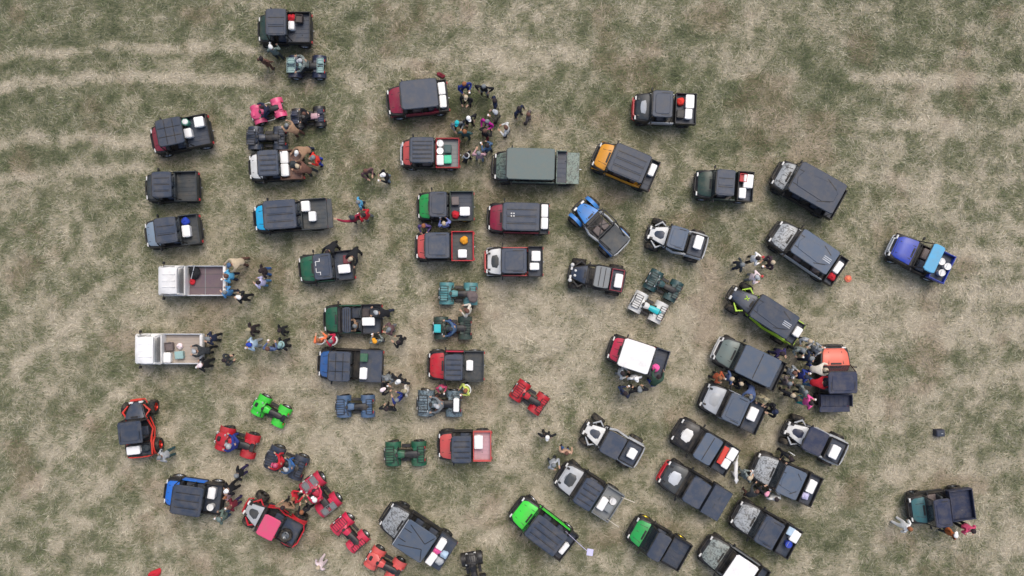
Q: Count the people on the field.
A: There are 120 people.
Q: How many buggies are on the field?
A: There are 47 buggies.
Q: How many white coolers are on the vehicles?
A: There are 46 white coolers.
